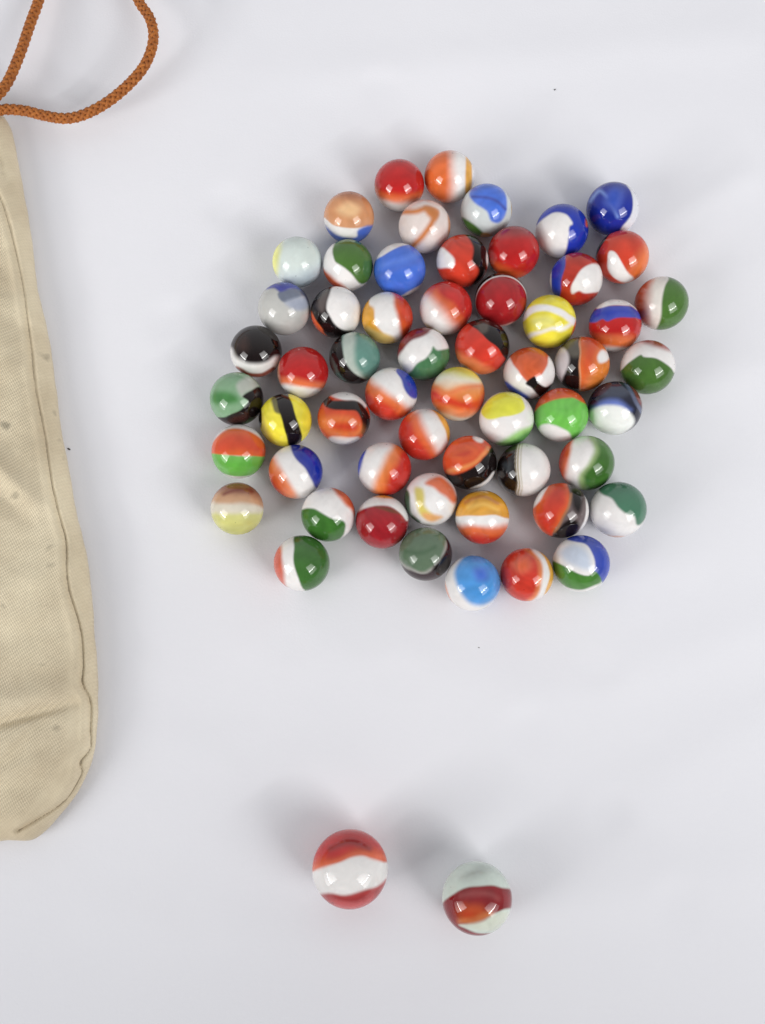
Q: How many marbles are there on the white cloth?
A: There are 59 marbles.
